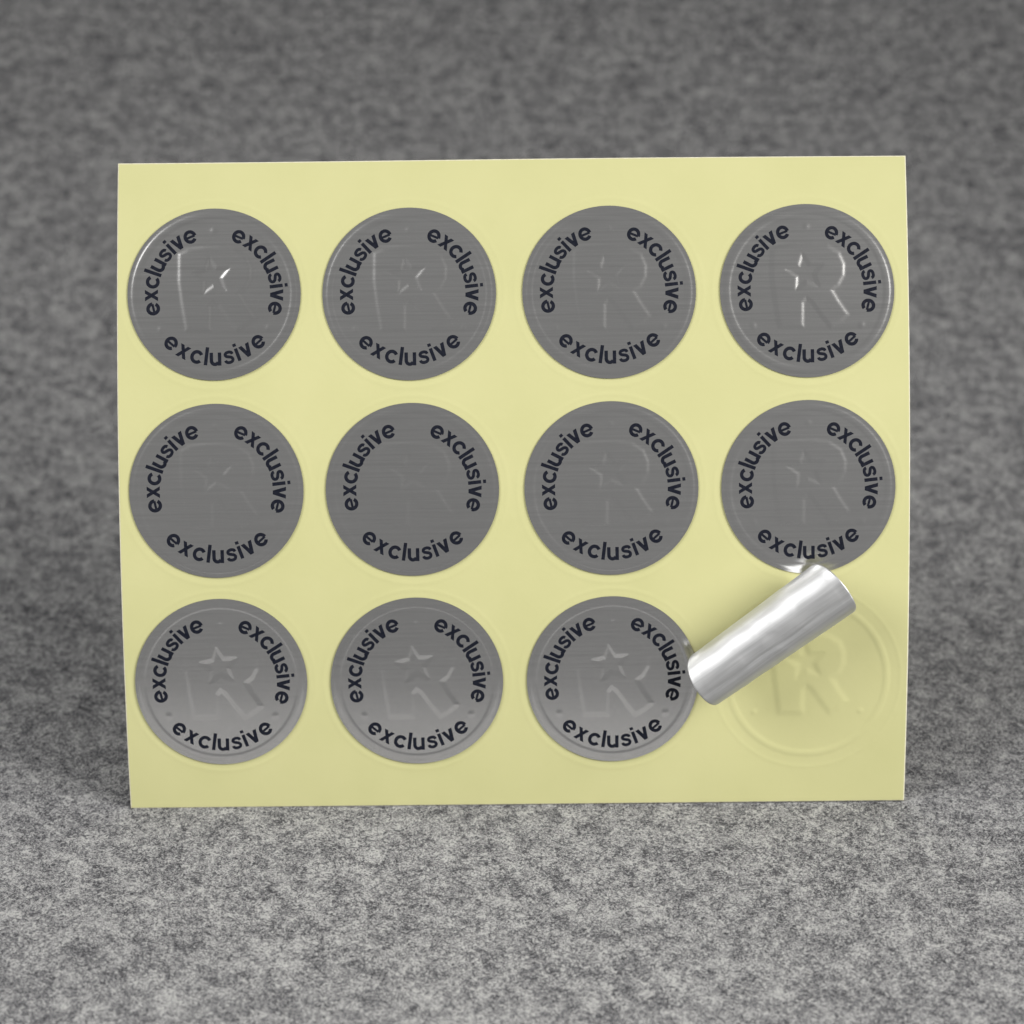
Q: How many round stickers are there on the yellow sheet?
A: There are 11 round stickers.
